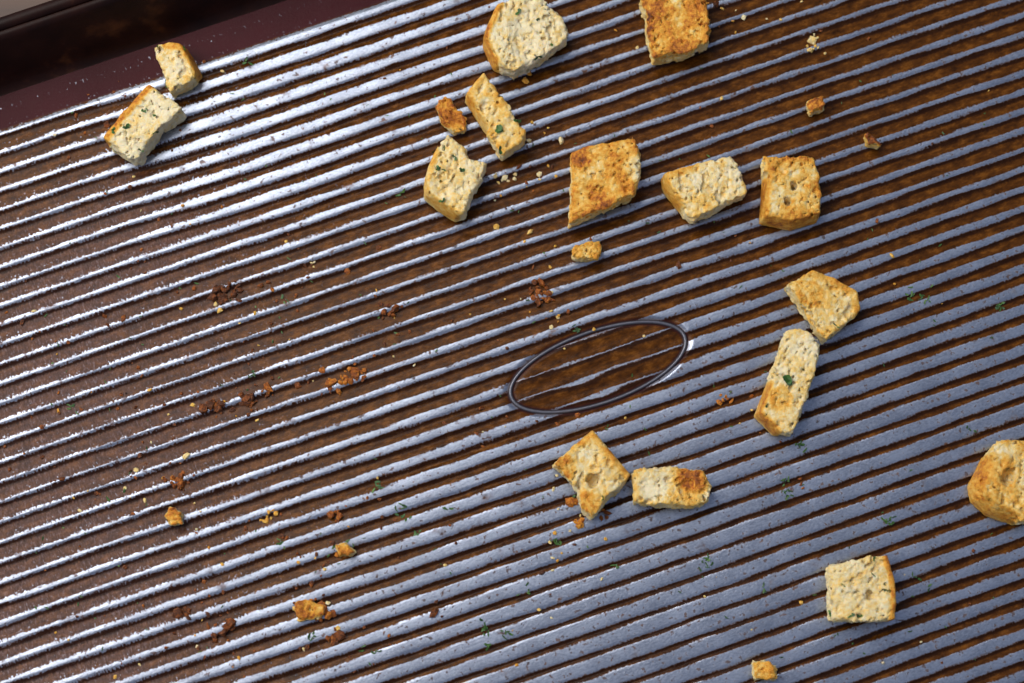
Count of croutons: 15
